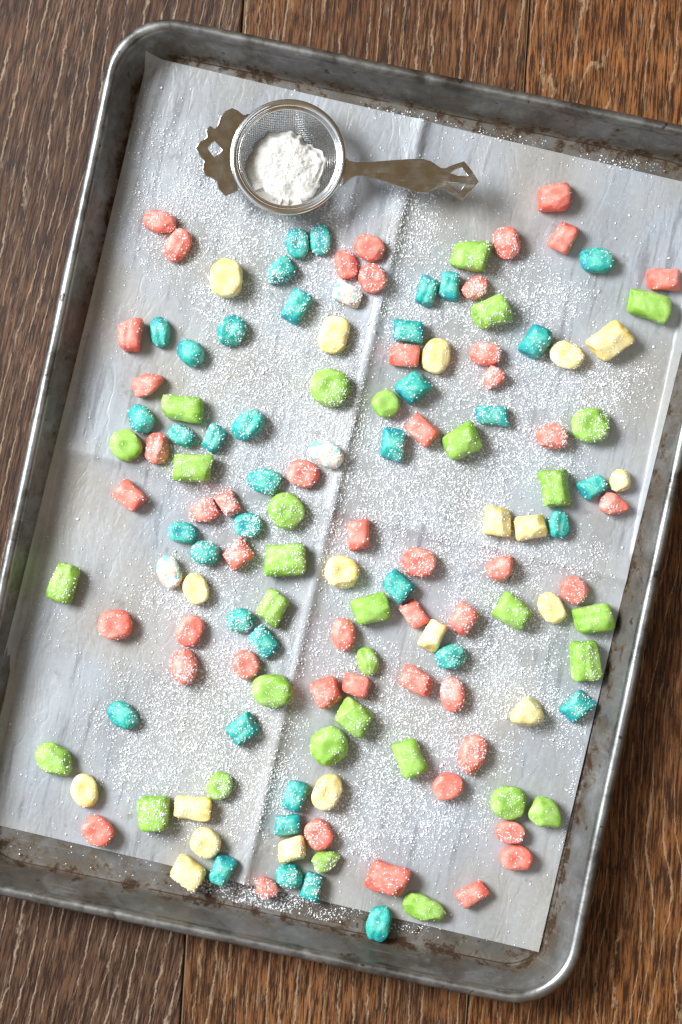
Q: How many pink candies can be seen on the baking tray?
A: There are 48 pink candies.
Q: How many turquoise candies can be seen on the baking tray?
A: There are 38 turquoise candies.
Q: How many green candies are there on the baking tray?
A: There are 31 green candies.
